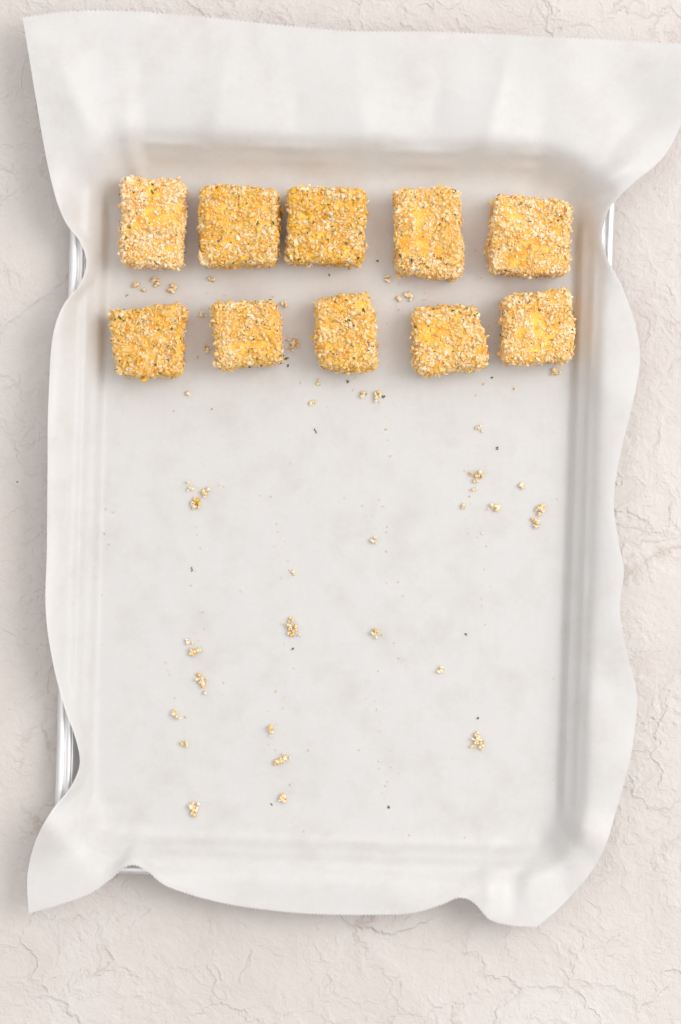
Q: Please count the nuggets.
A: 10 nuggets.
